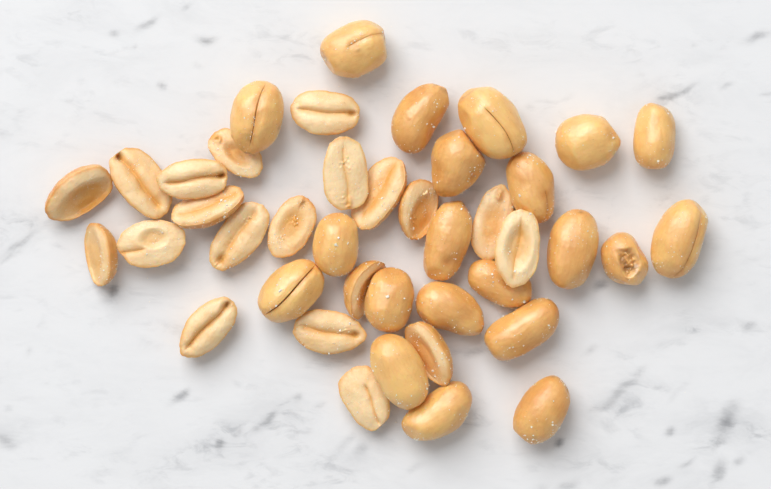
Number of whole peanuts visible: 21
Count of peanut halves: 20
